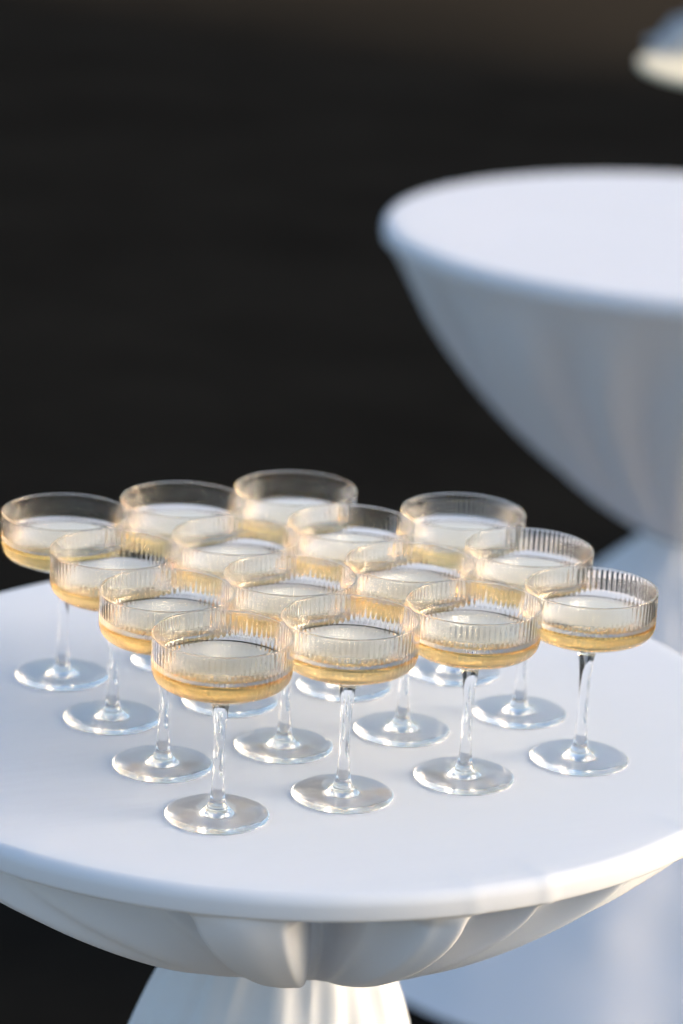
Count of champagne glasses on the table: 15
